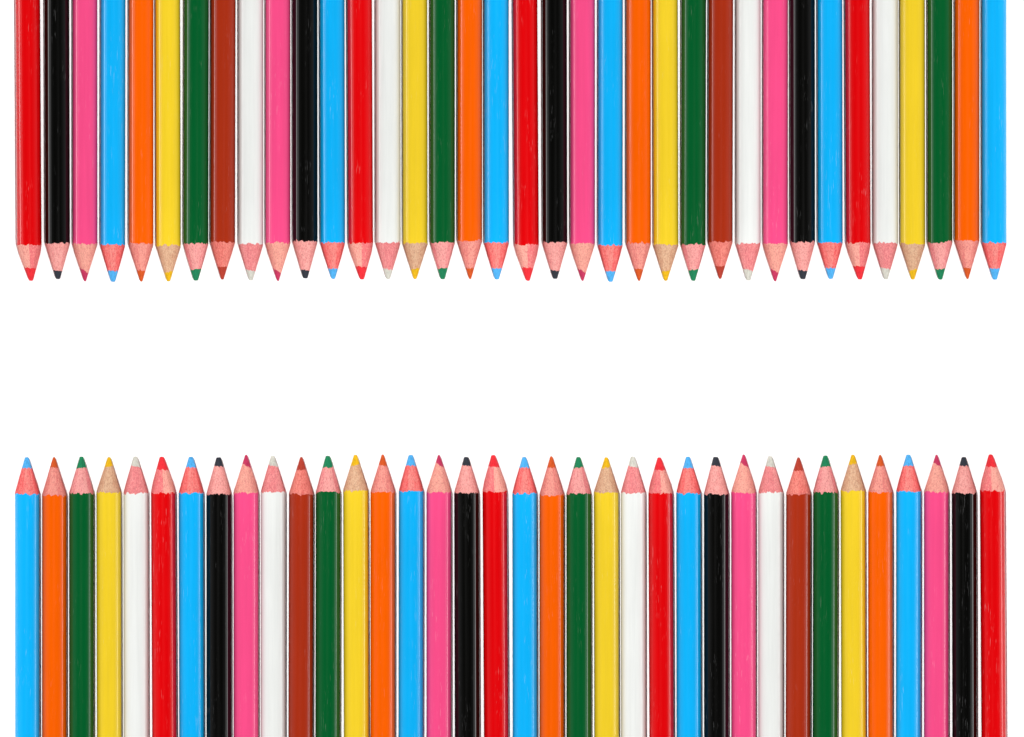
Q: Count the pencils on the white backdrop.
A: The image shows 72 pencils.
